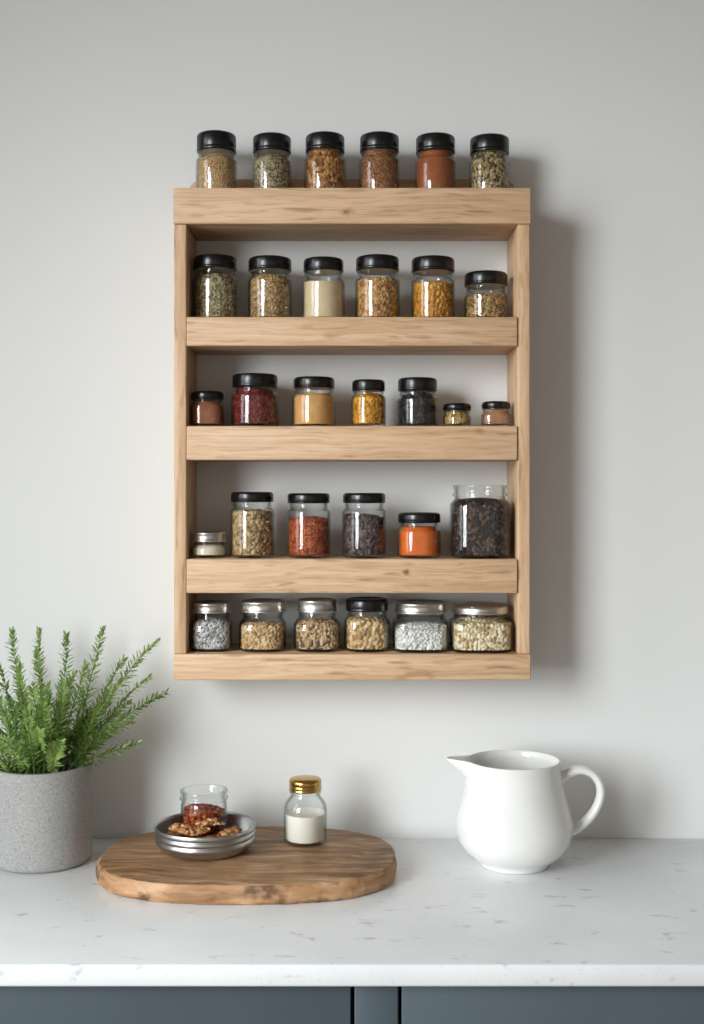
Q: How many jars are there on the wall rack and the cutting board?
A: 32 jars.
